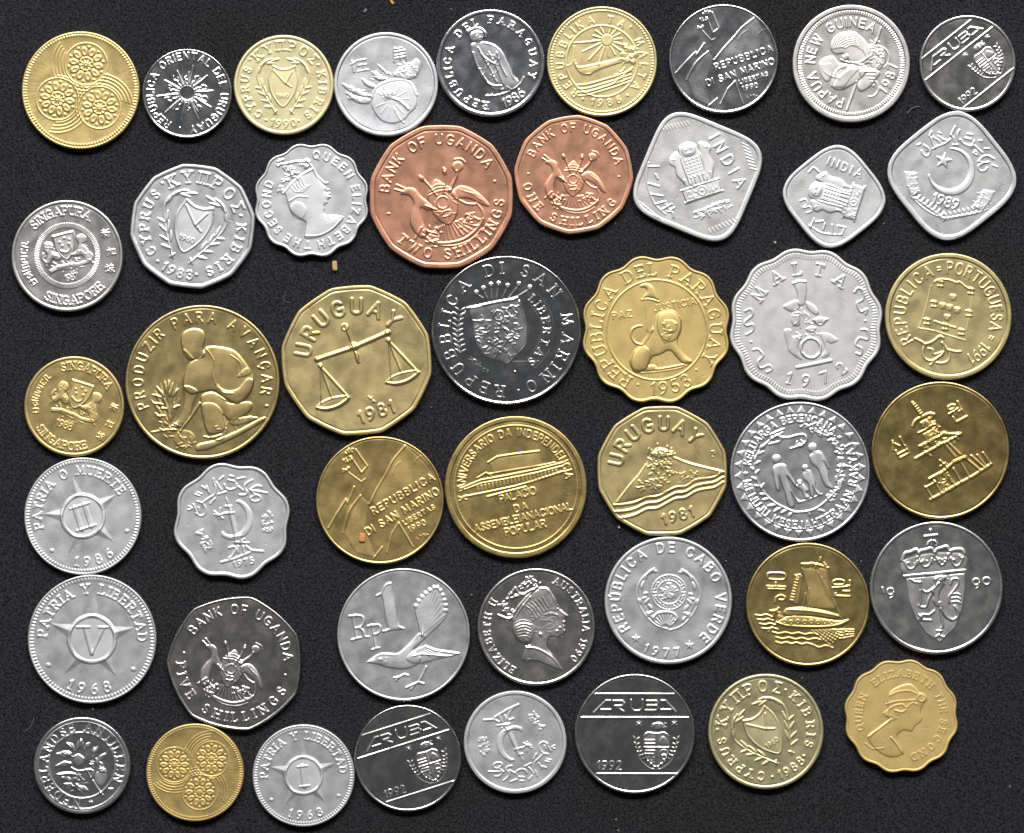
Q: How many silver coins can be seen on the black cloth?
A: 28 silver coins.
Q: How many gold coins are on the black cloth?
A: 16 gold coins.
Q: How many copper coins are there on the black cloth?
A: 2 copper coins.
